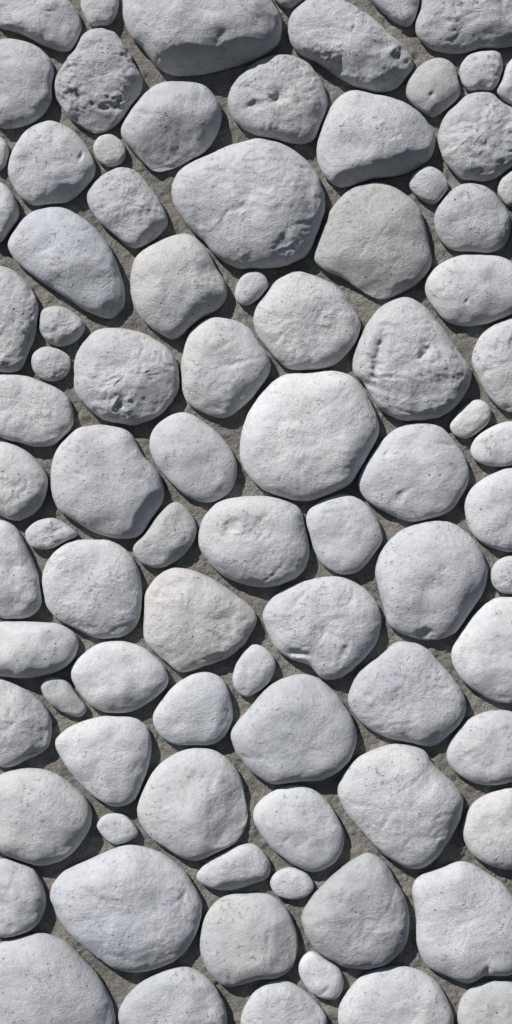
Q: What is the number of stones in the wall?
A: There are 87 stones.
